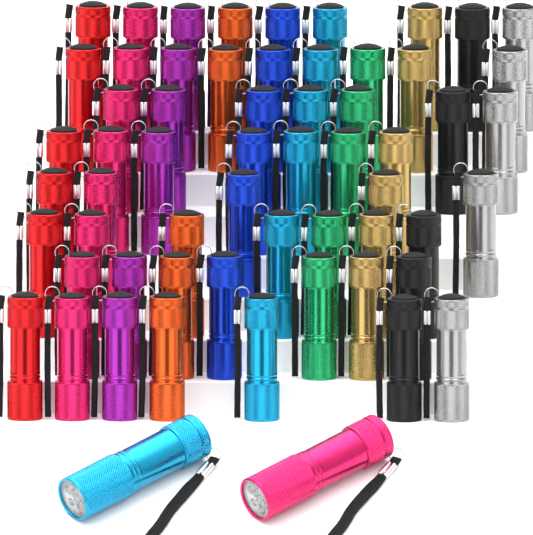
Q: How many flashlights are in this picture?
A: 60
